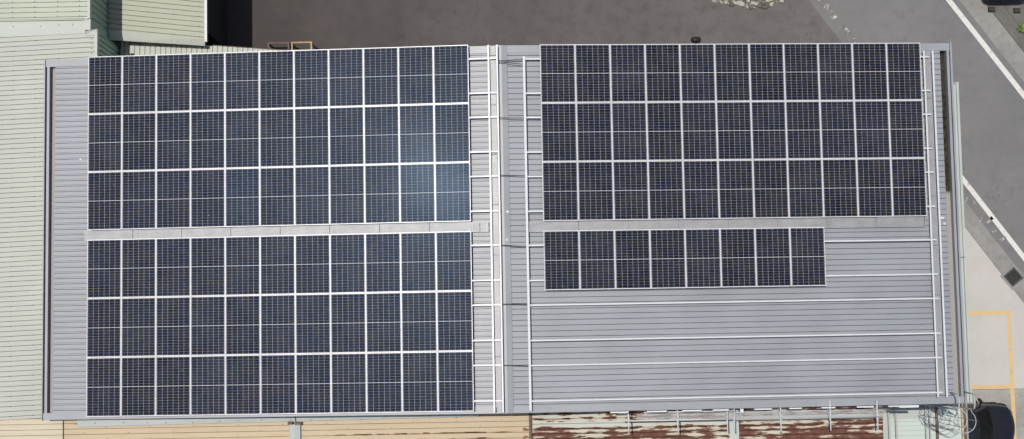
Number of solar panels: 107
